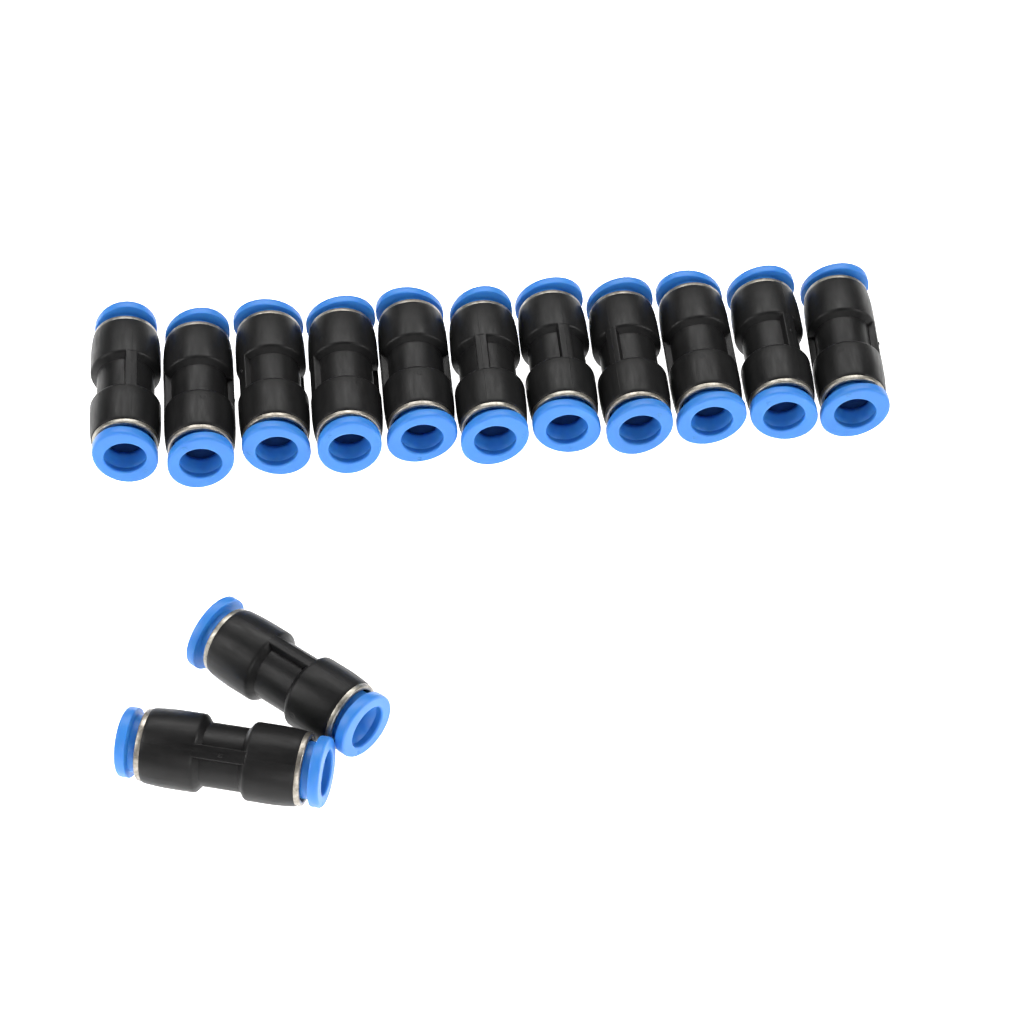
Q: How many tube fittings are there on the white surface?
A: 13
